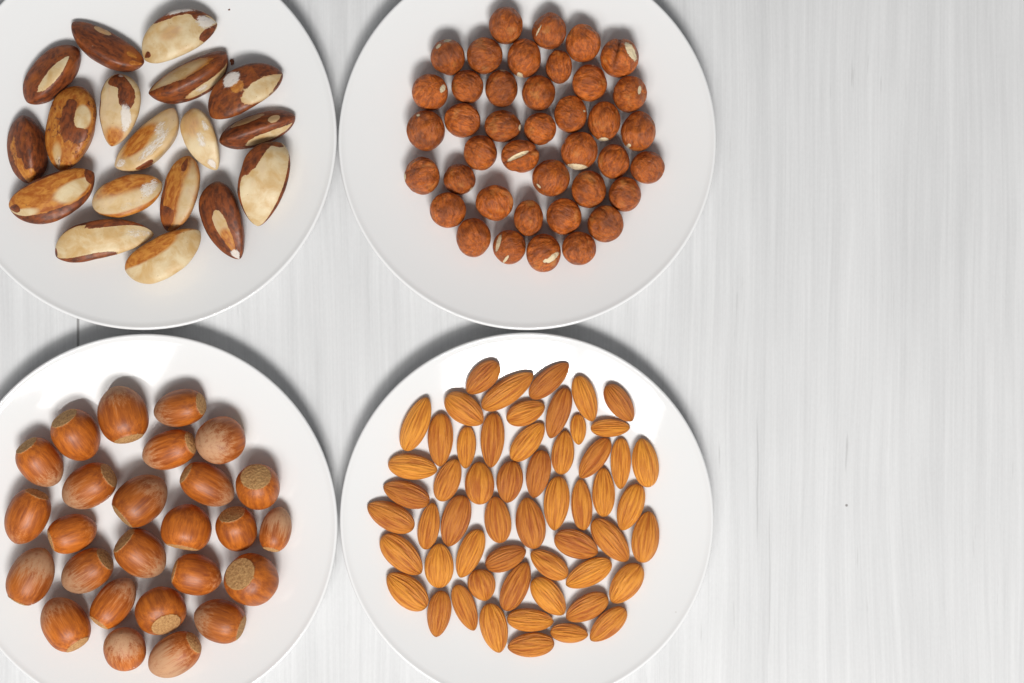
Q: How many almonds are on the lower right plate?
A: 56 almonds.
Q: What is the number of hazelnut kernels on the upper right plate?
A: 40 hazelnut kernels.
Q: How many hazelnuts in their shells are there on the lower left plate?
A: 26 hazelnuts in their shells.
